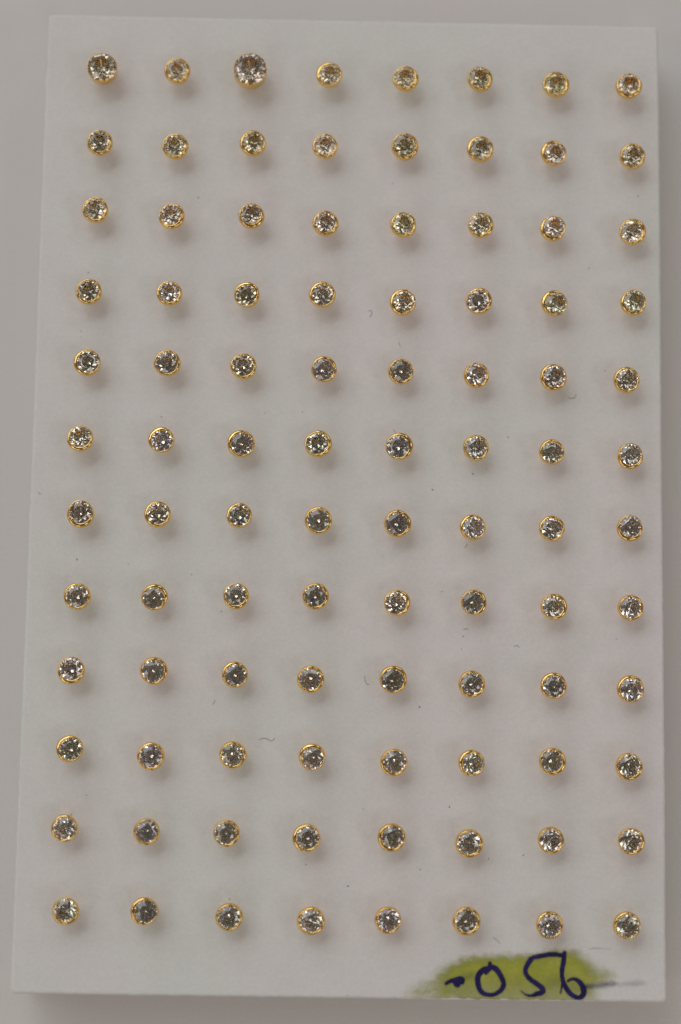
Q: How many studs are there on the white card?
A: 96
